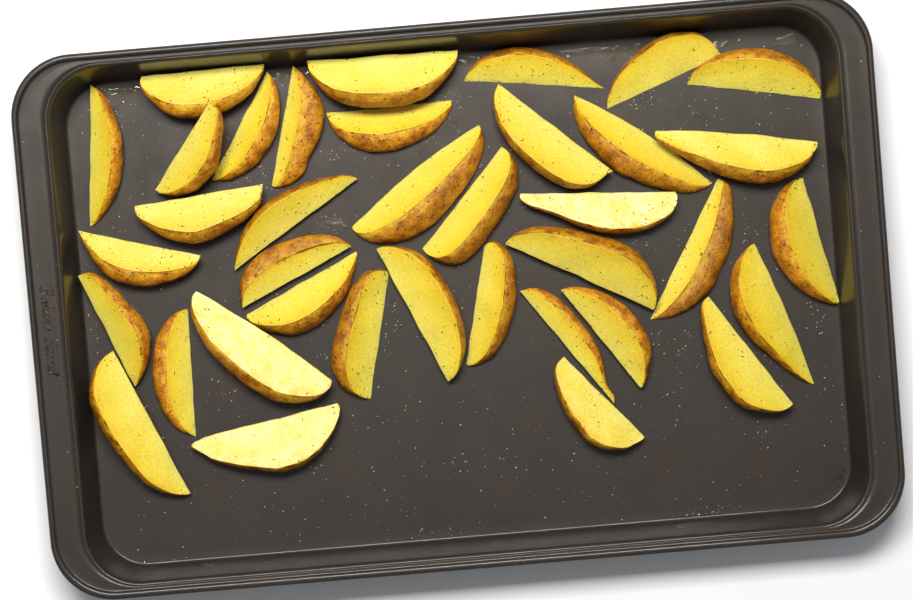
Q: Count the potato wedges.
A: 37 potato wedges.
